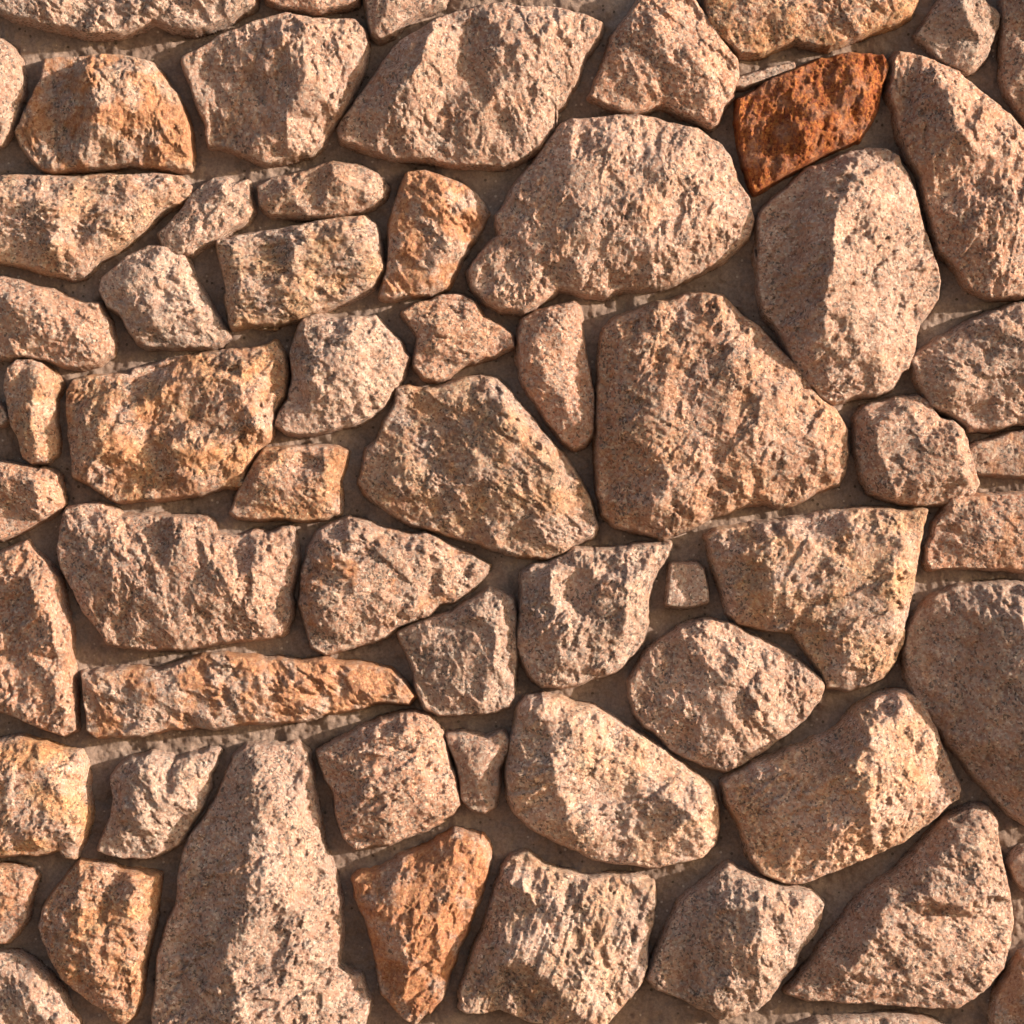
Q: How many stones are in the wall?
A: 64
